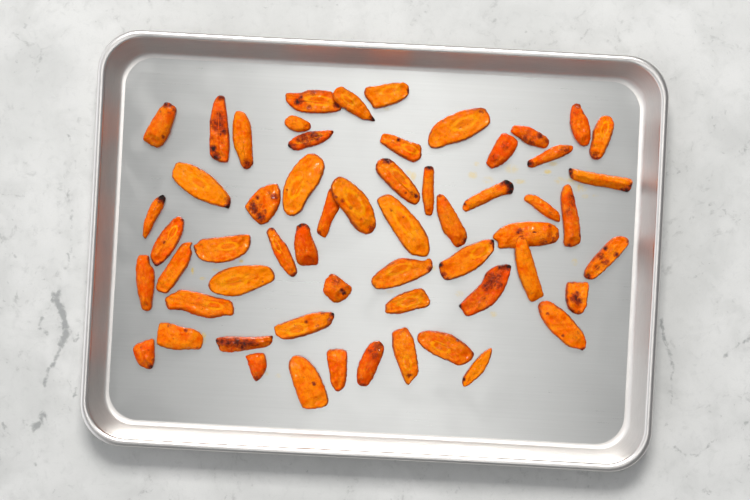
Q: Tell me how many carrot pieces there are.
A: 58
